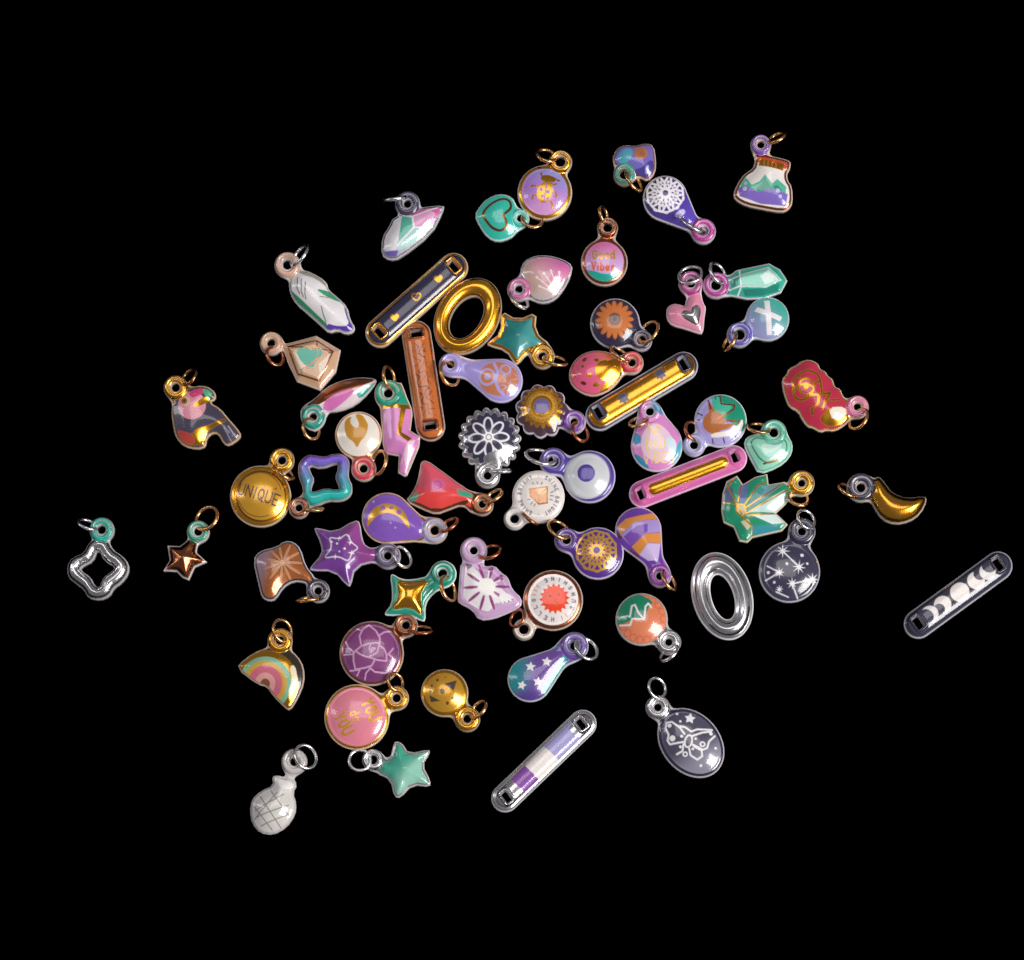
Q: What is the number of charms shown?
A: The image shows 62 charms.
